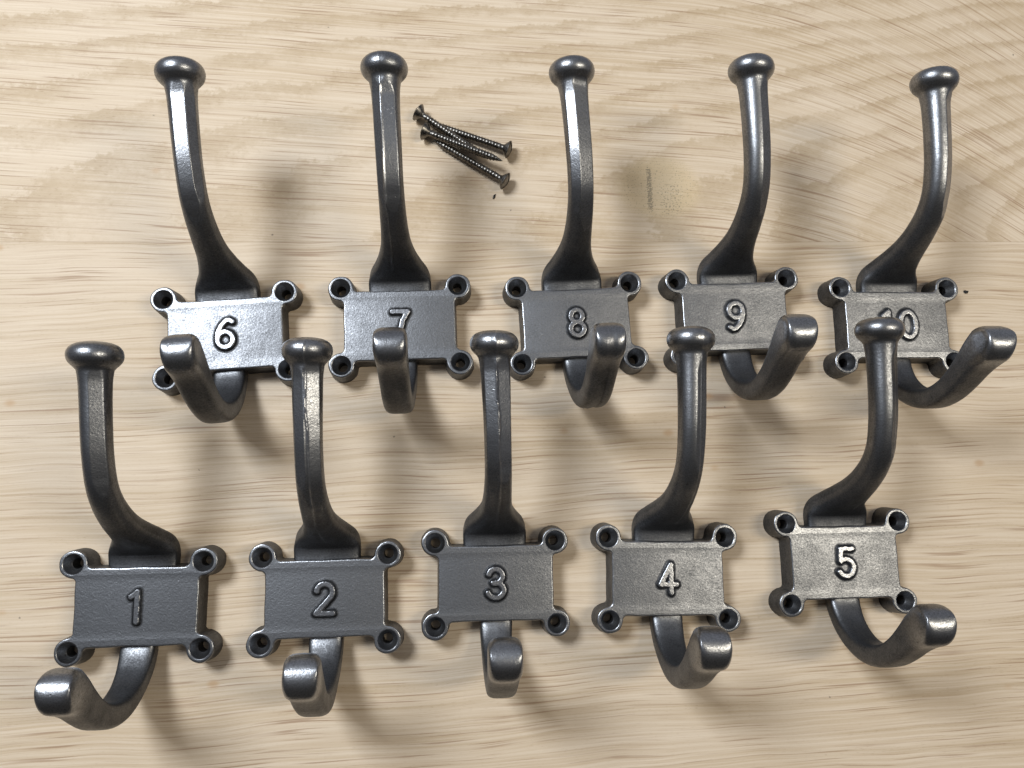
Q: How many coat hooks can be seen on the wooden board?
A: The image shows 10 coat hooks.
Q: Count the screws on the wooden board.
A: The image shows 4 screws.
